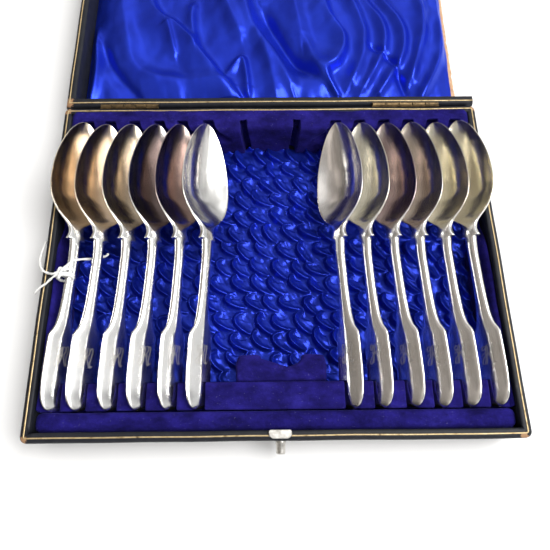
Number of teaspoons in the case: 12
